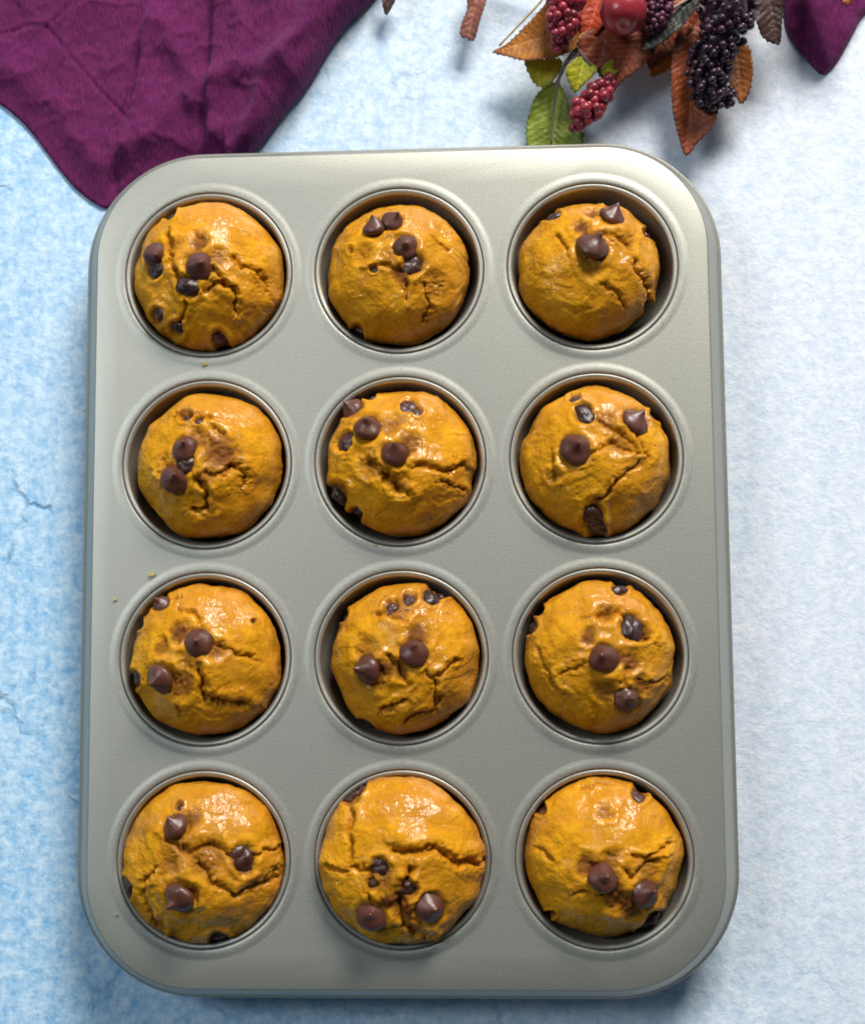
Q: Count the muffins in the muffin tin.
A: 12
